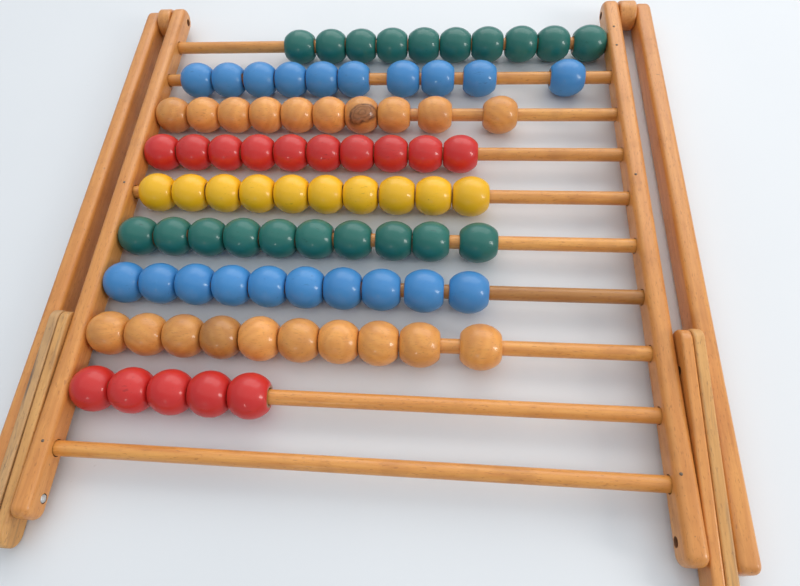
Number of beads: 85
